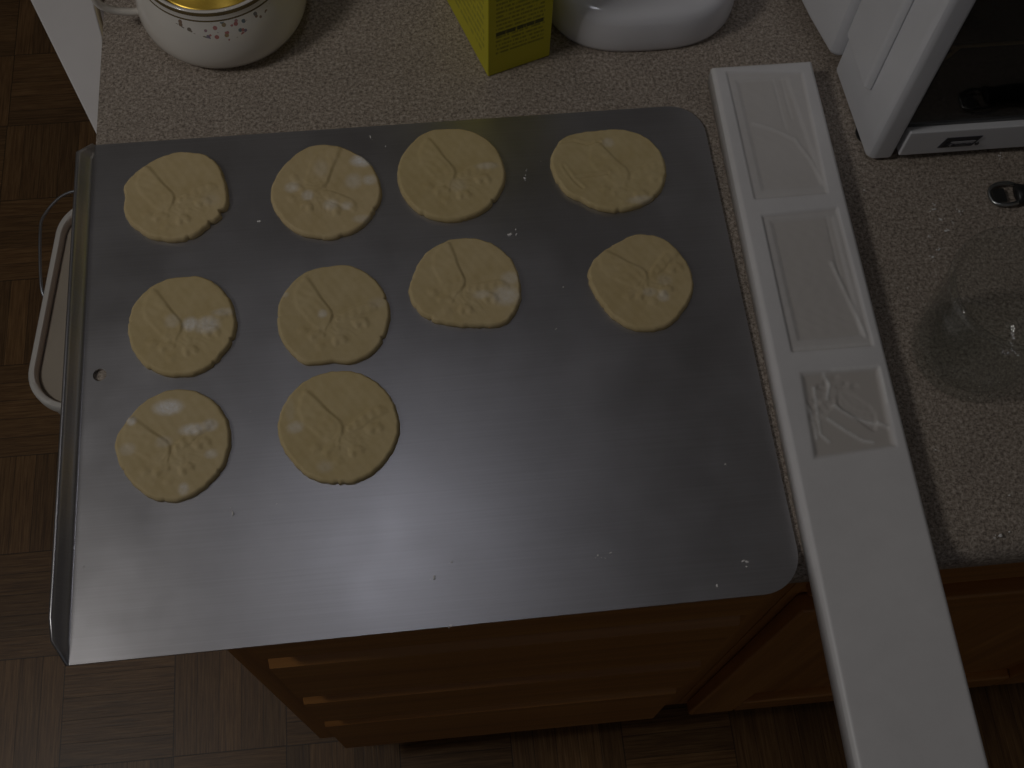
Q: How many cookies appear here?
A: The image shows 10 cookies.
